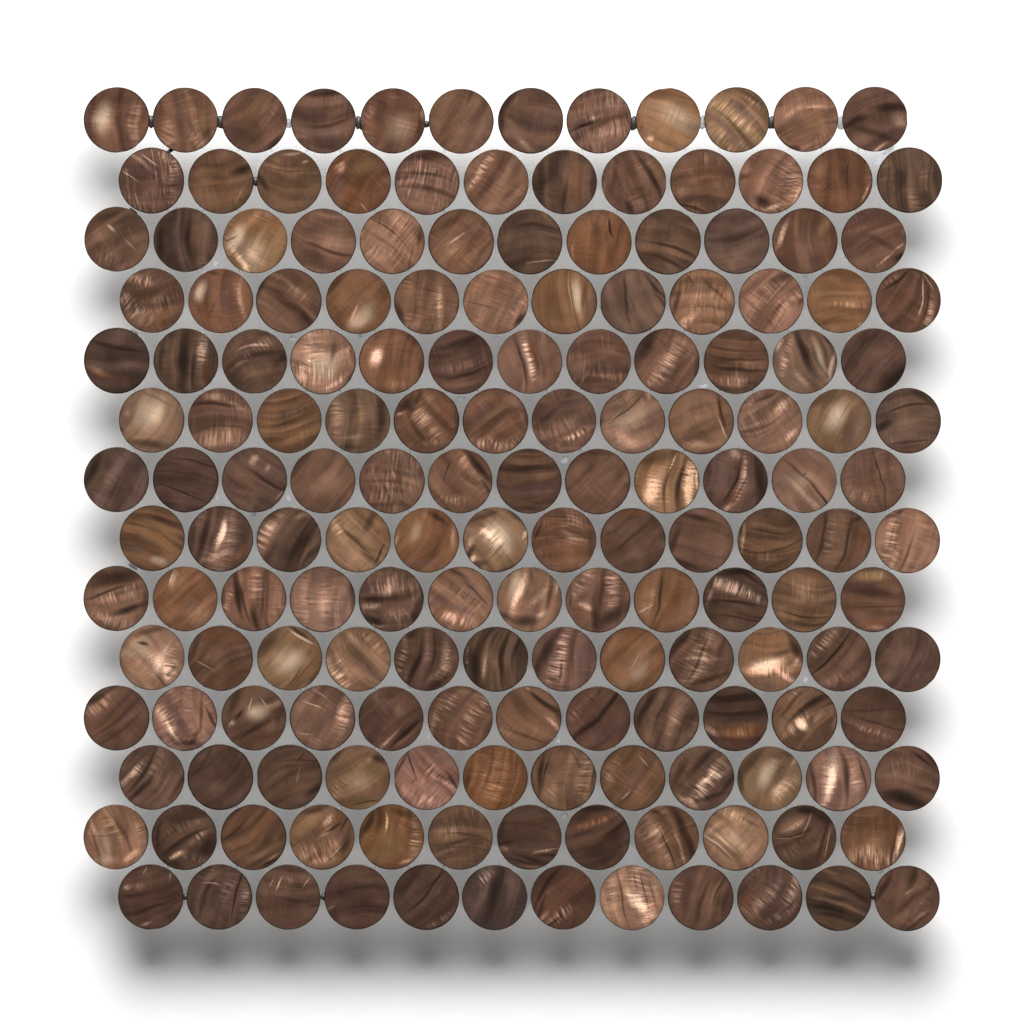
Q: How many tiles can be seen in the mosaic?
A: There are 168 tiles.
